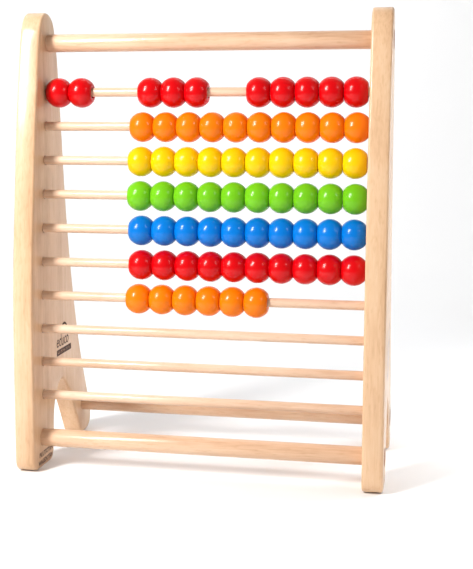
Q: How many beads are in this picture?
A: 66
